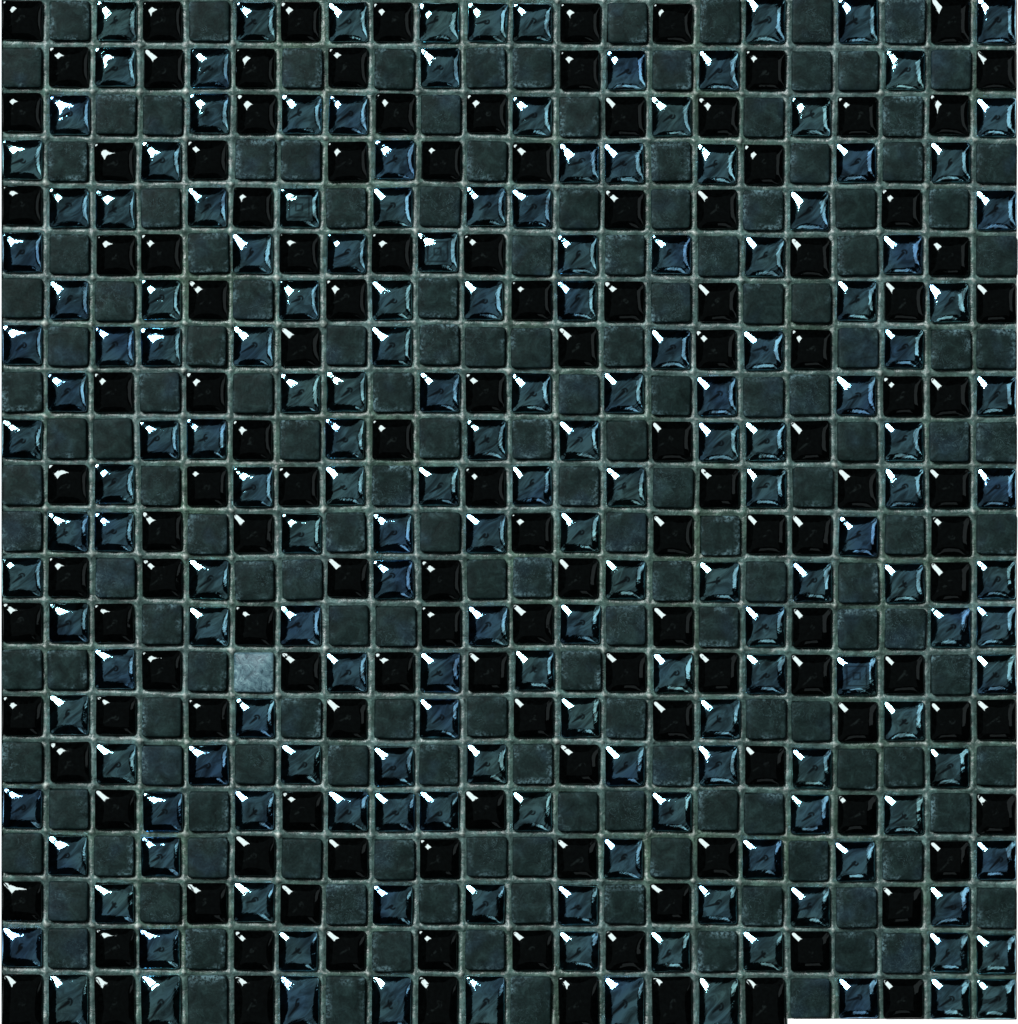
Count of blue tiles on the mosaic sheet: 179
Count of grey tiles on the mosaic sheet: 166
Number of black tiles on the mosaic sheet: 138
